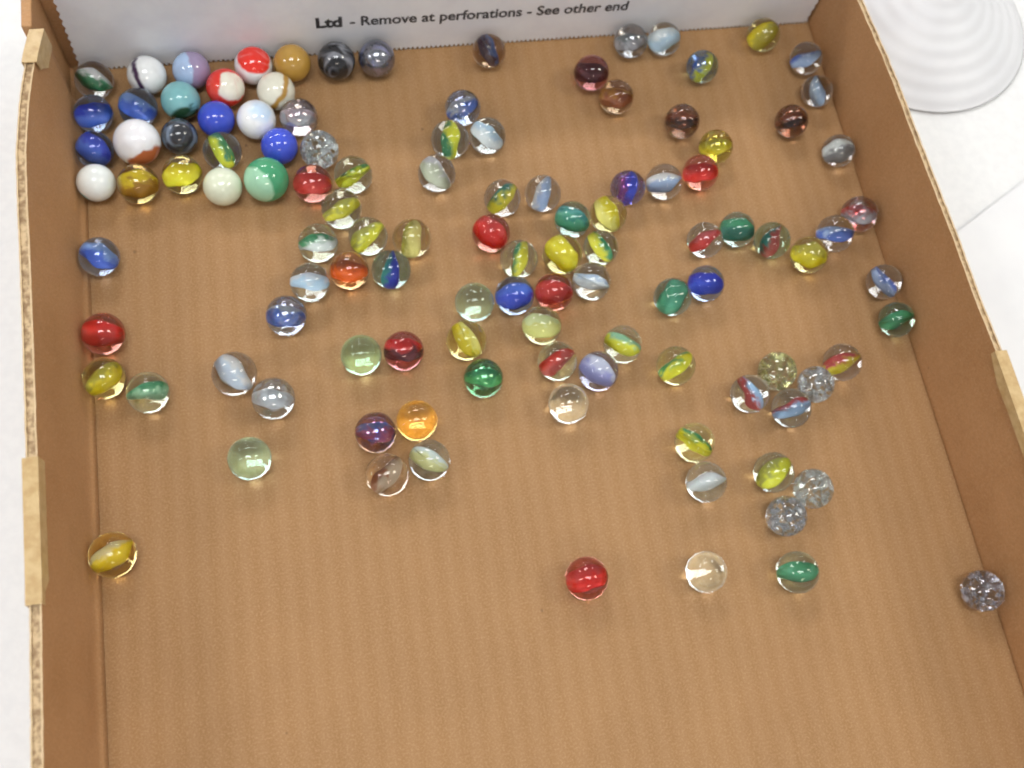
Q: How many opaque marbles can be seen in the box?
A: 17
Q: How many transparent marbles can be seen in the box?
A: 97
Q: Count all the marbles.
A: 114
